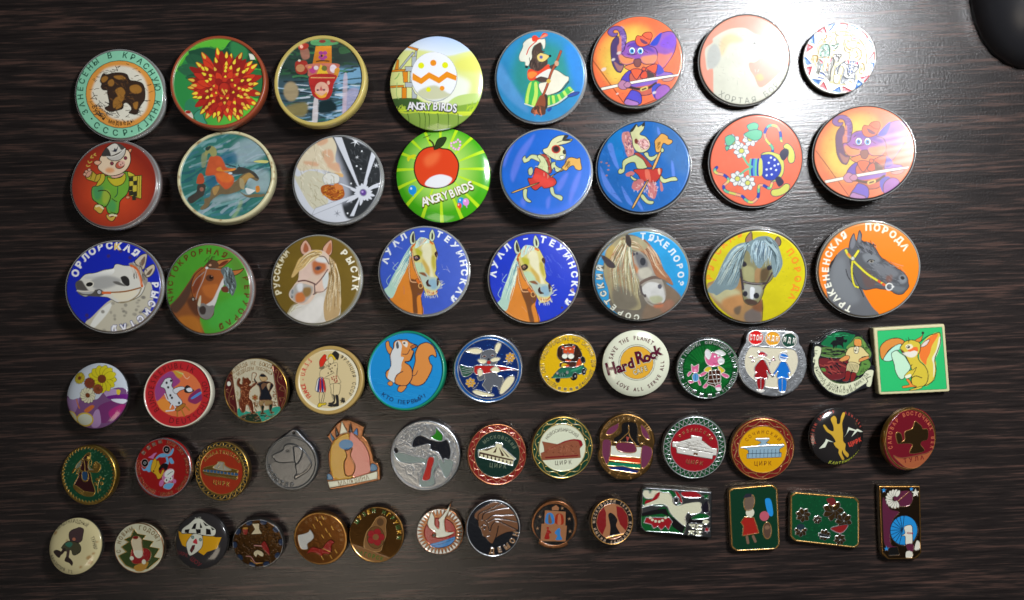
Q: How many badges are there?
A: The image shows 63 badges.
